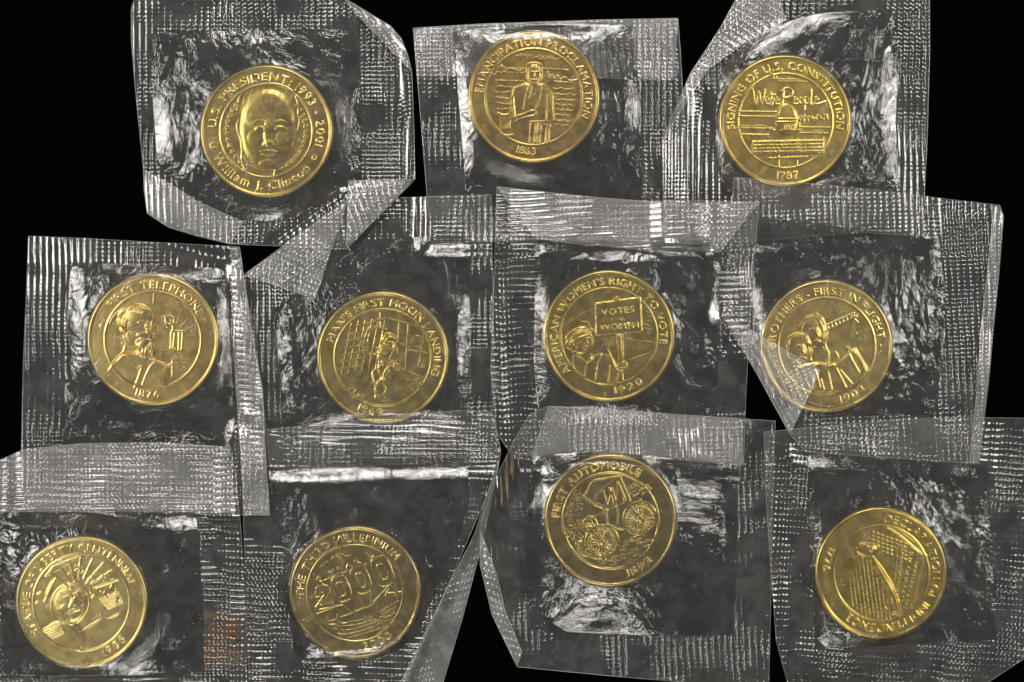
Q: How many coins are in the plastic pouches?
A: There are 11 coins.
